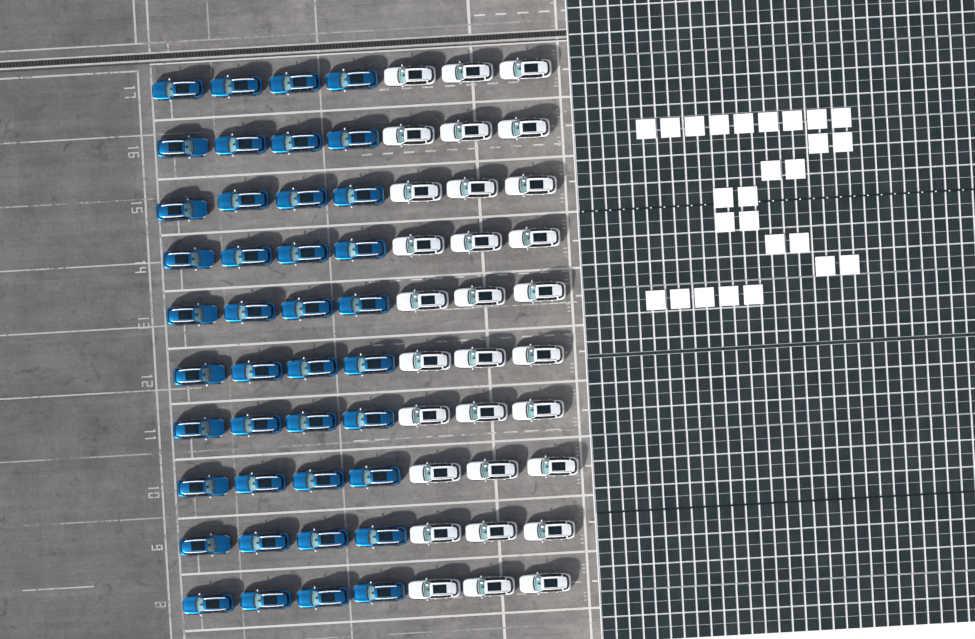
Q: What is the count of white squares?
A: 26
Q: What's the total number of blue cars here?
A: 40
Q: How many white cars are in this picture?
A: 30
